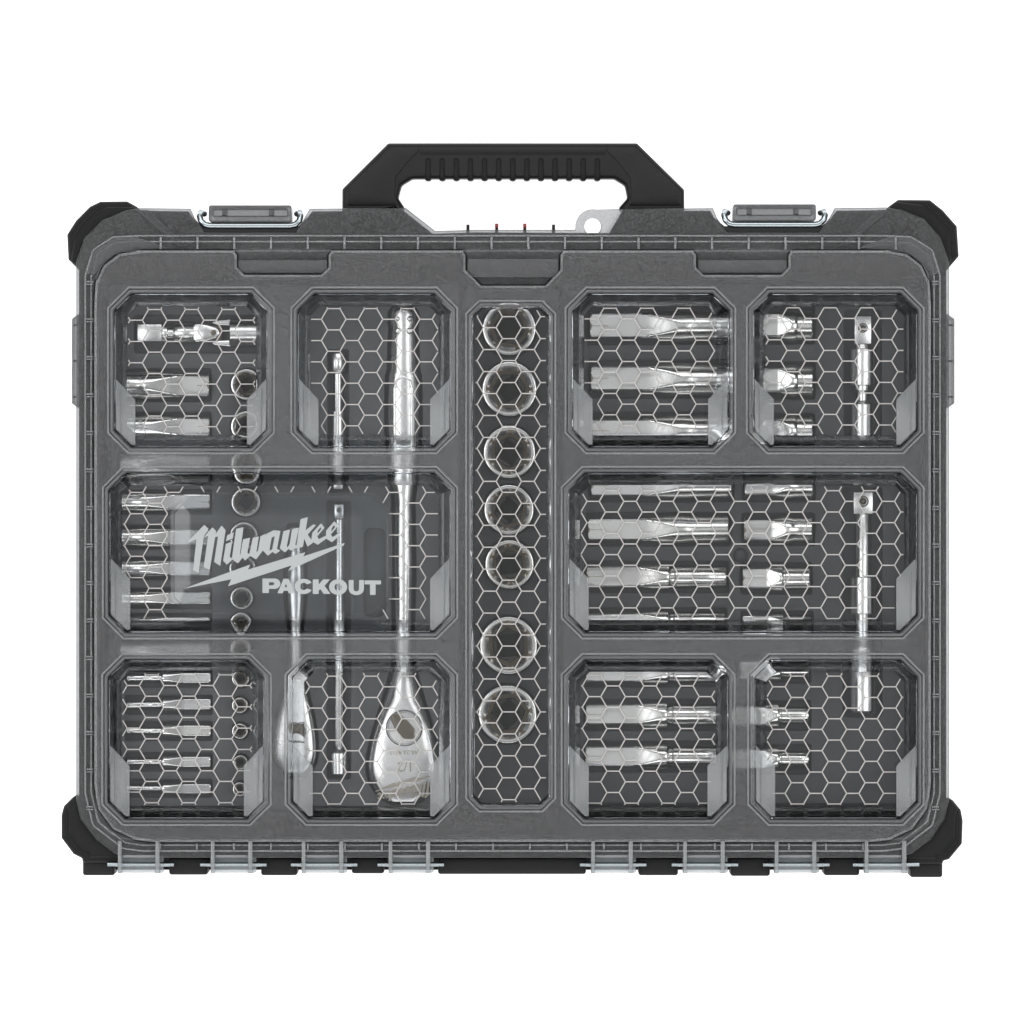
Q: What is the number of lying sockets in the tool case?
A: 34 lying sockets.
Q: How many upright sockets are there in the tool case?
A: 21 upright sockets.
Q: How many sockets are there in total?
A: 55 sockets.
